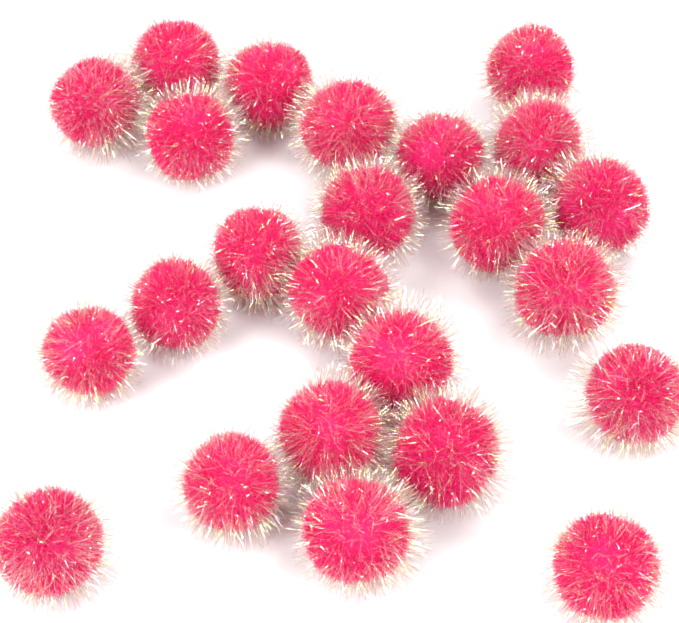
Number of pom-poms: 24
